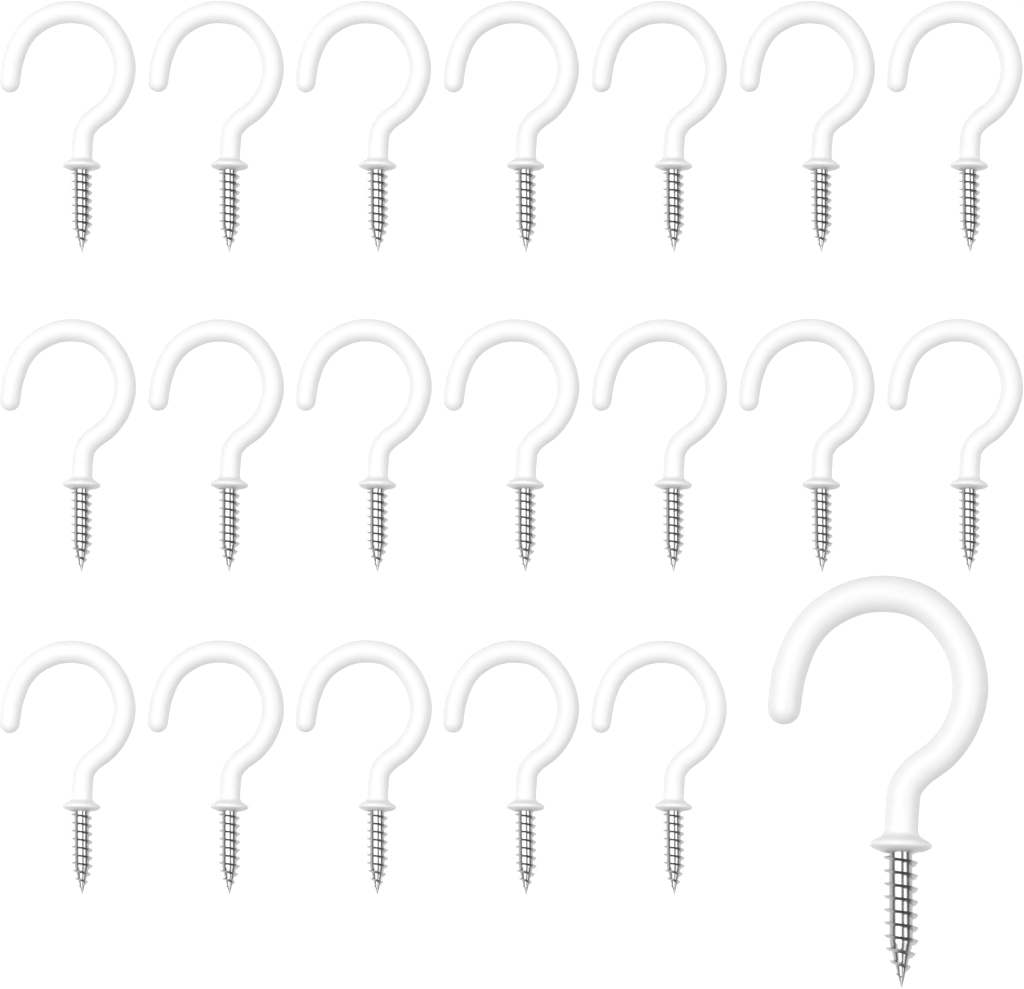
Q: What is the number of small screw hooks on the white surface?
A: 19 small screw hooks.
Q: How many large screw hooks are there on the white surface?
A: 1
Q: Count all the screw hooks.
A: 20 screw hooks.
